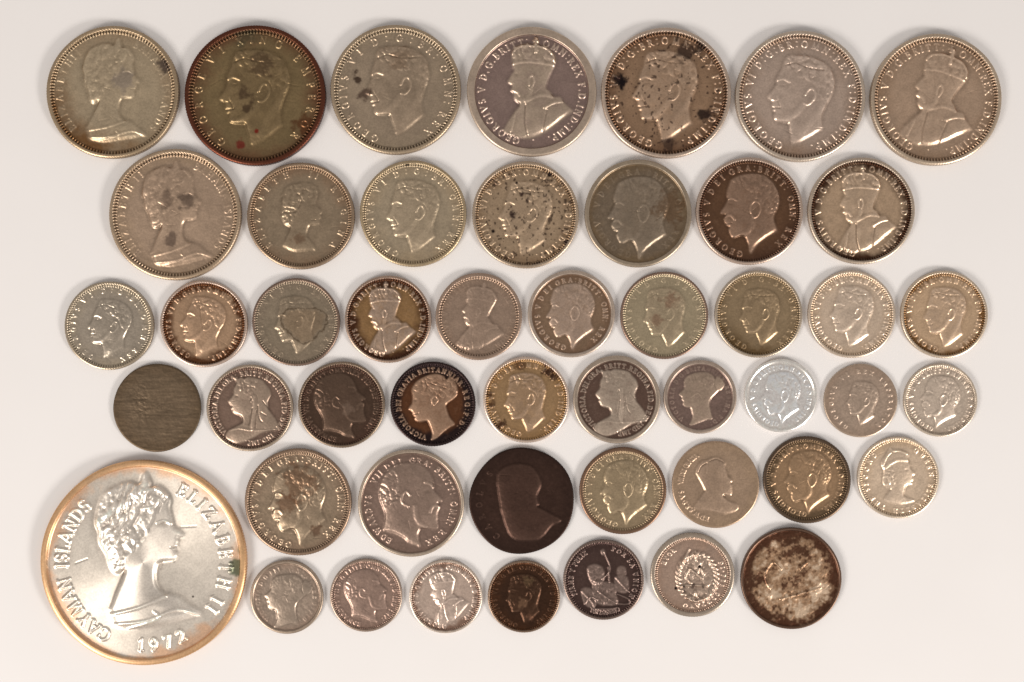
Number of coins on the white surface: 49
